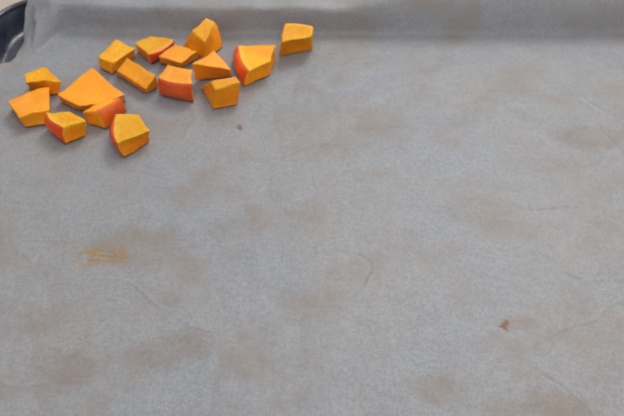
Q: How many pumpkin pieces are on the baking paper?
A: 16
